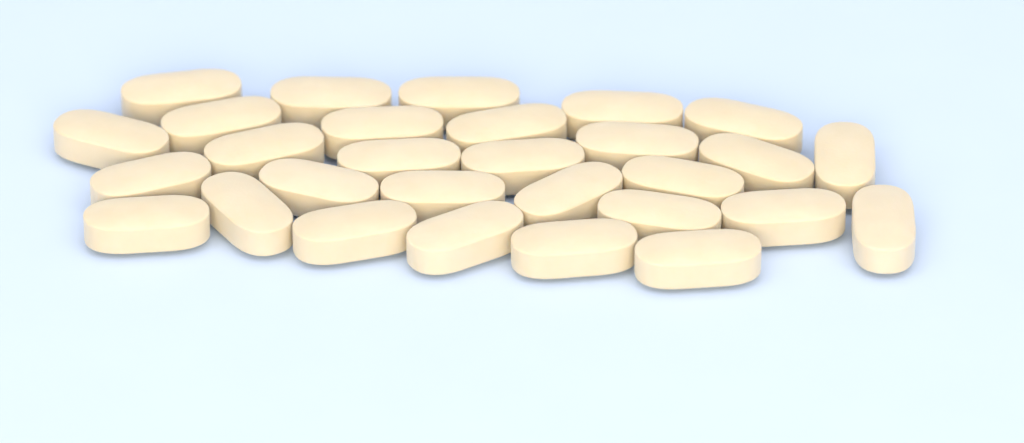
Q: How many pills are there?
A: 29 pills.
